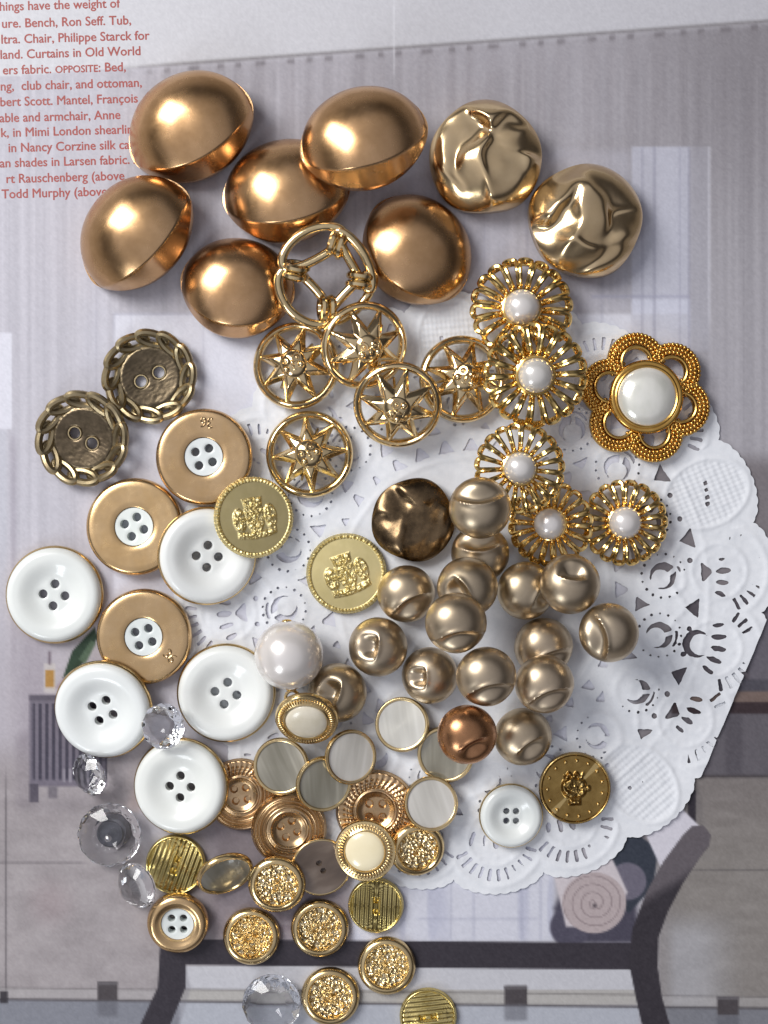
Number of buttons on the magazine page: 80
